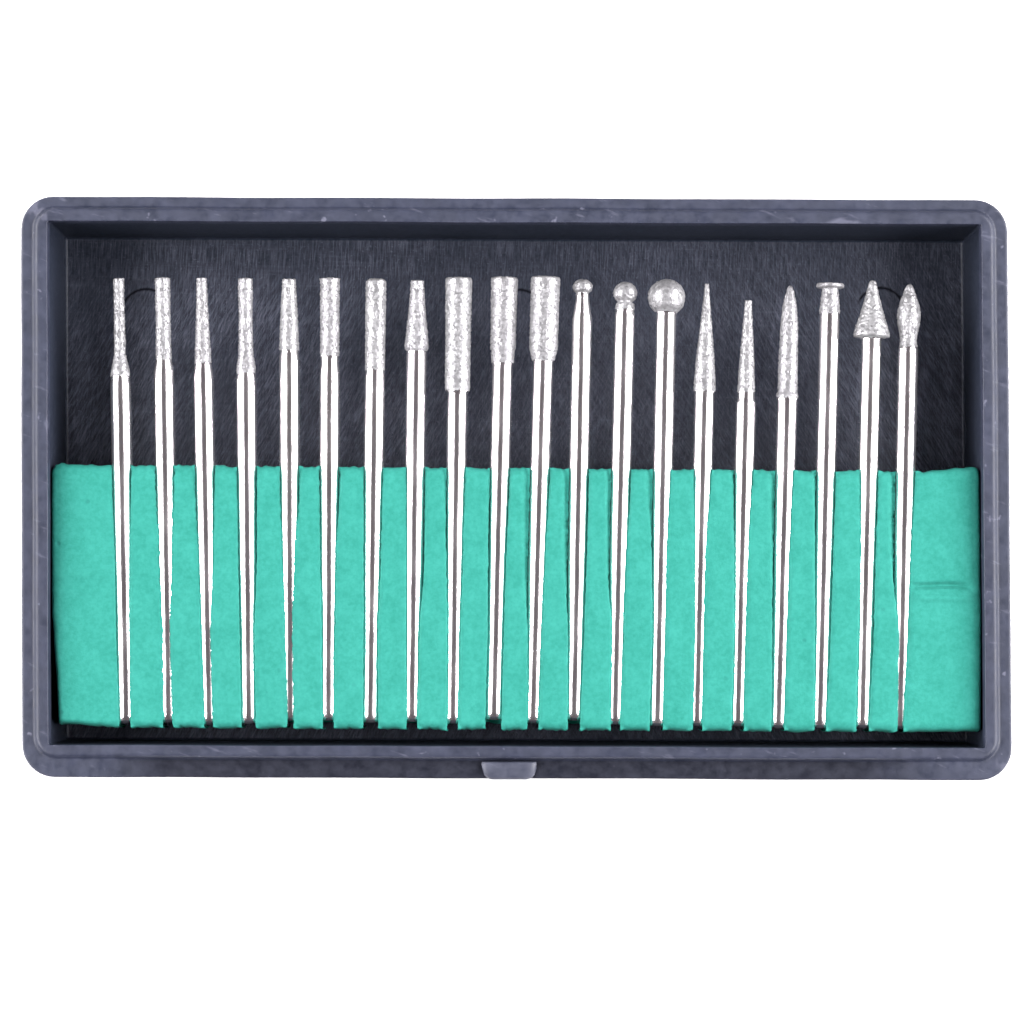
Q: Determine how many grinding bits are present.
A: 20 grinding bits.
